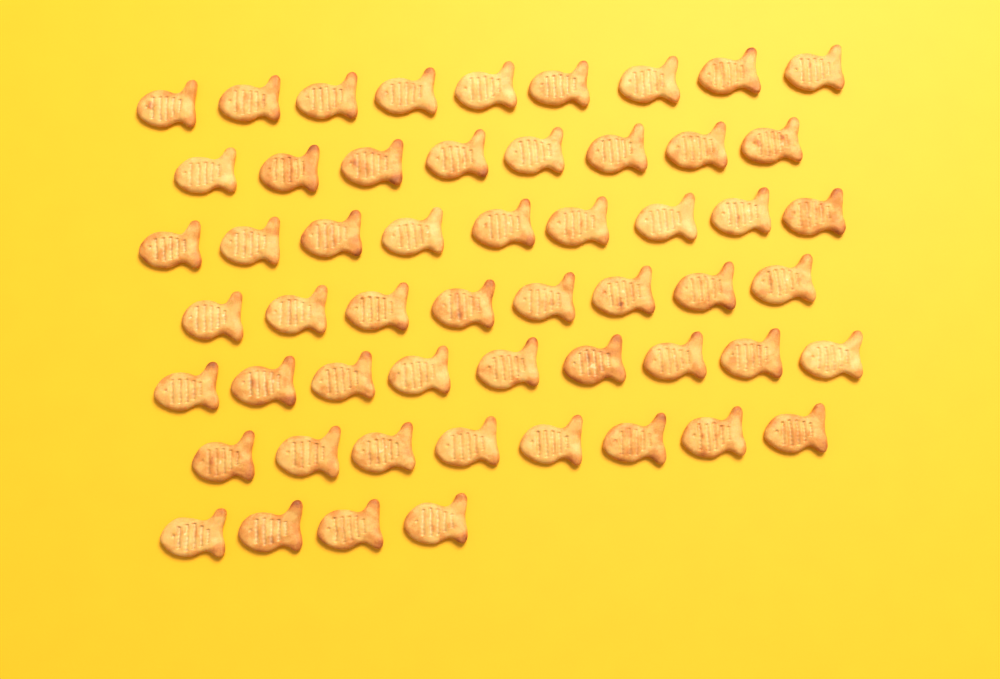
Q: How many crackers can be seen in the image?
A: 55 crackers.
